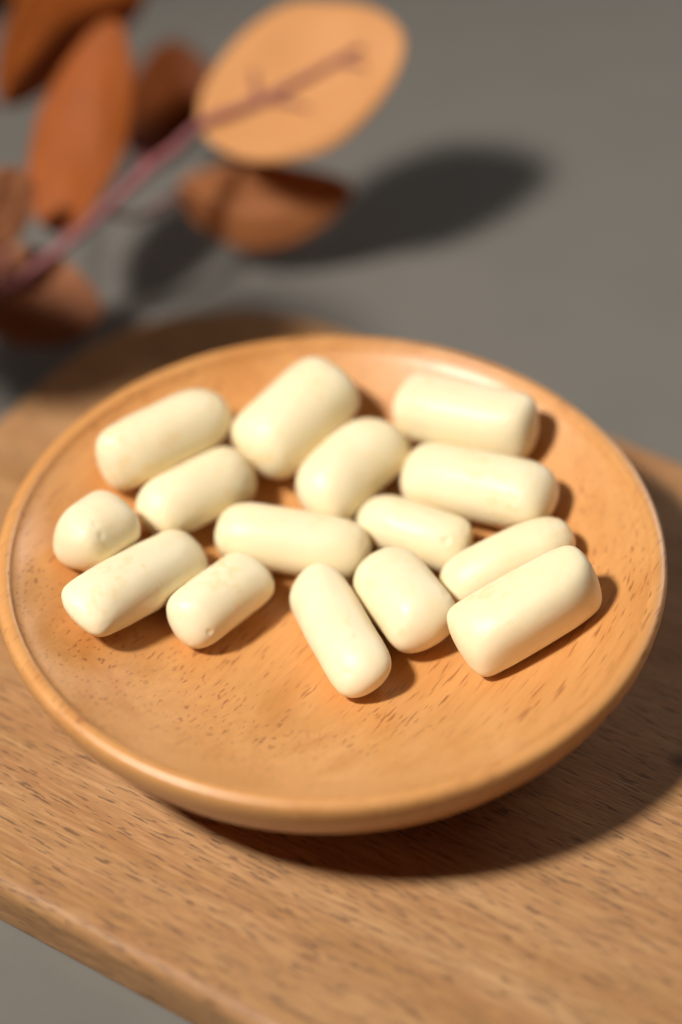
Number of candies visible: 15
